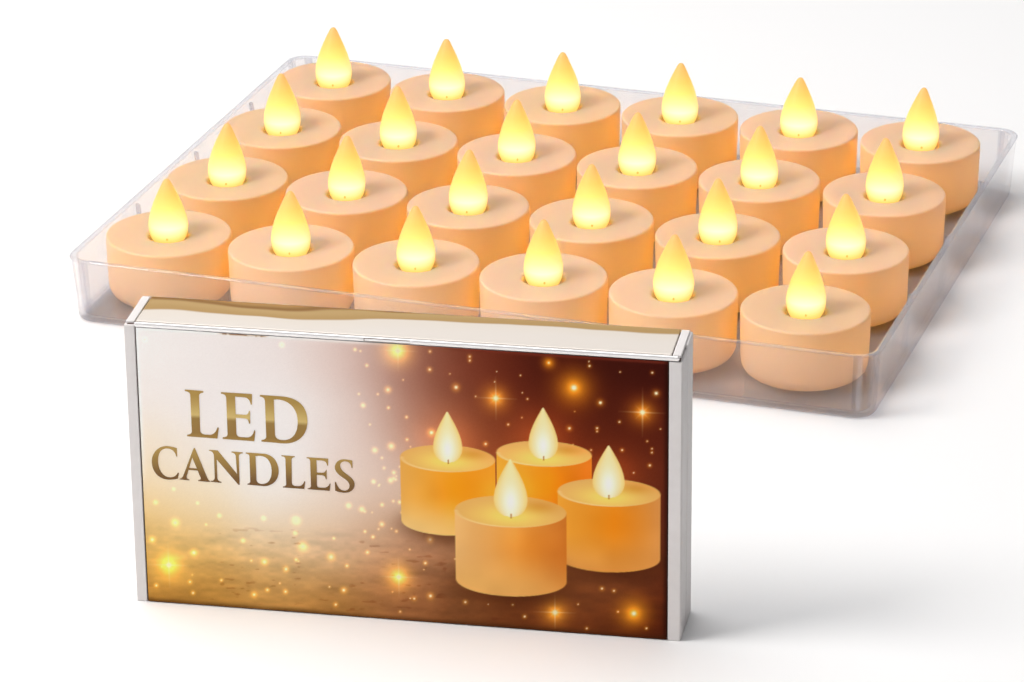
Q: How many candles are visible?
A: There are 24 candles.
